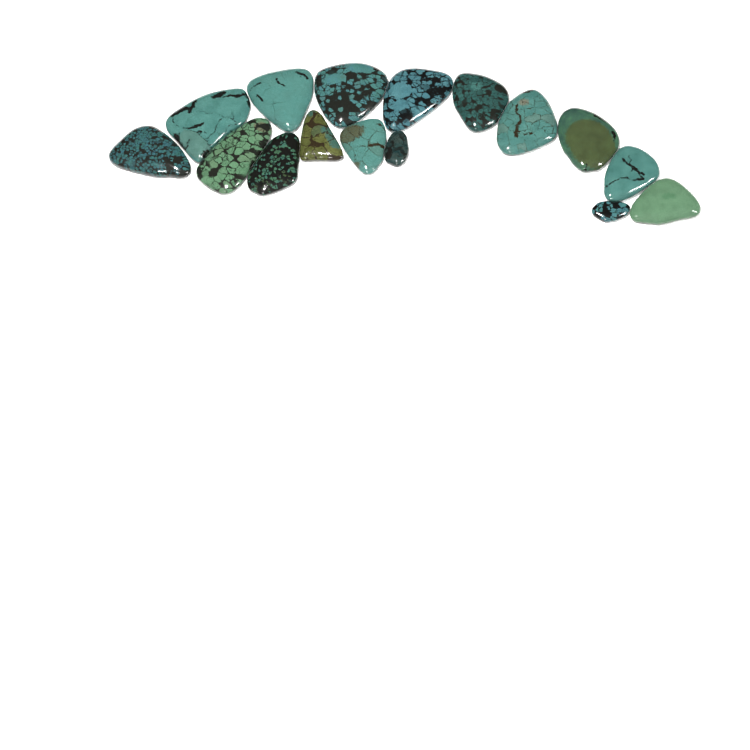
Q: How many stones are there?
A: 16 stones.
